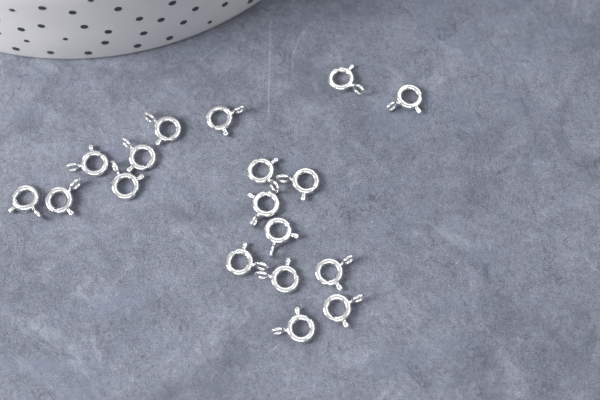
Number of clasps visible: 18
